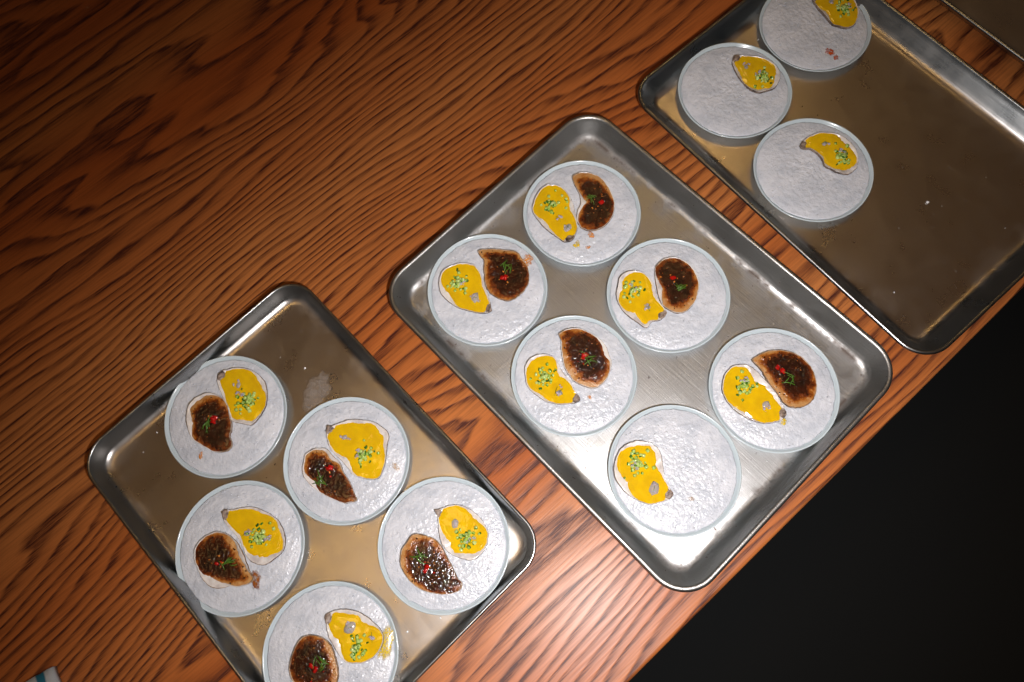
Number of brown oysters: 10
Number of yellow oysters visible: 14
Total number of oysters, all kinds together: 24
